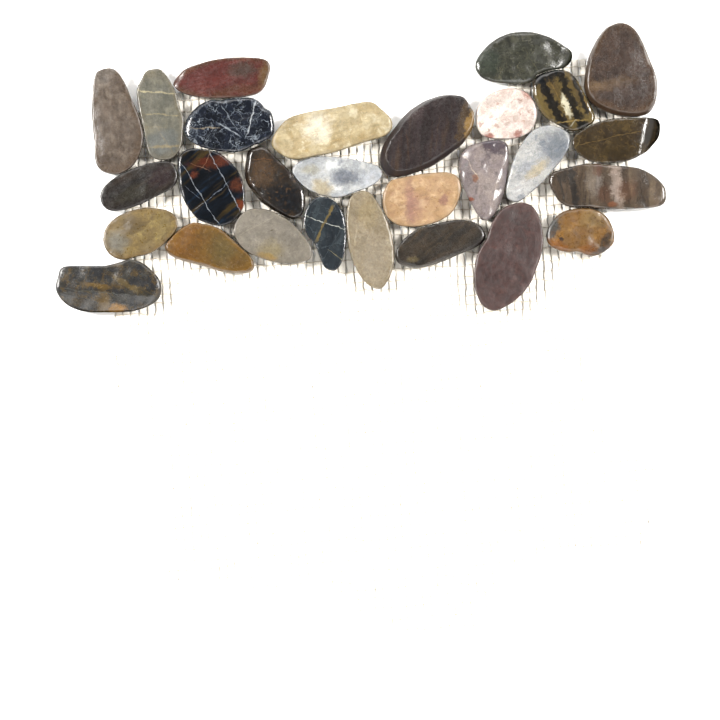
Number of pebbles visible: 28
